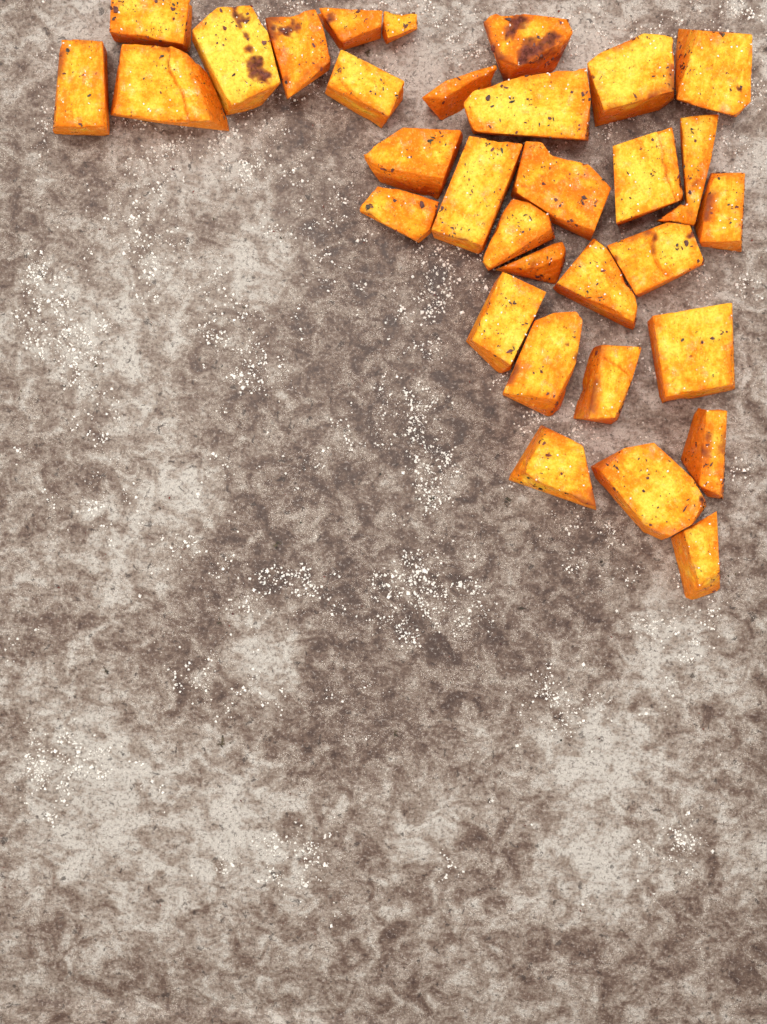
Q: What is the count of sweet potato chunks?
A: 32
